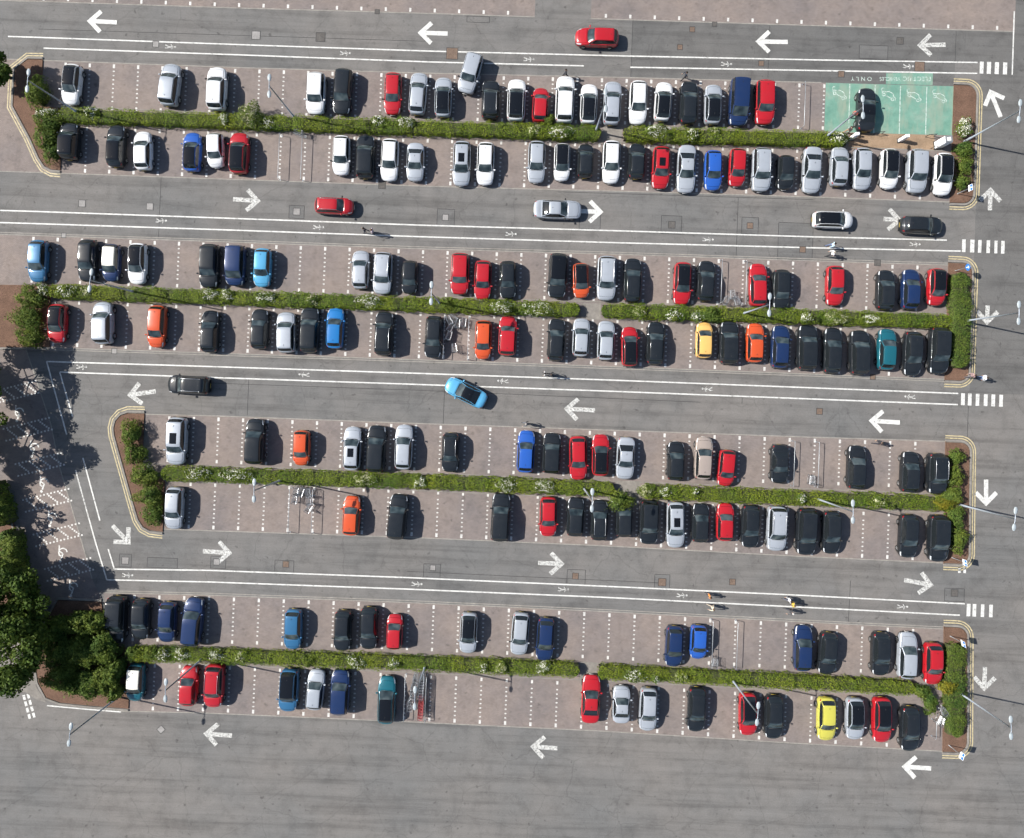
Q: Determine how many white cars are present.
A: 19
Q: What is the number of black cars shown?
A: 64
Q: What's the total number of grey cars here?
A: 37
